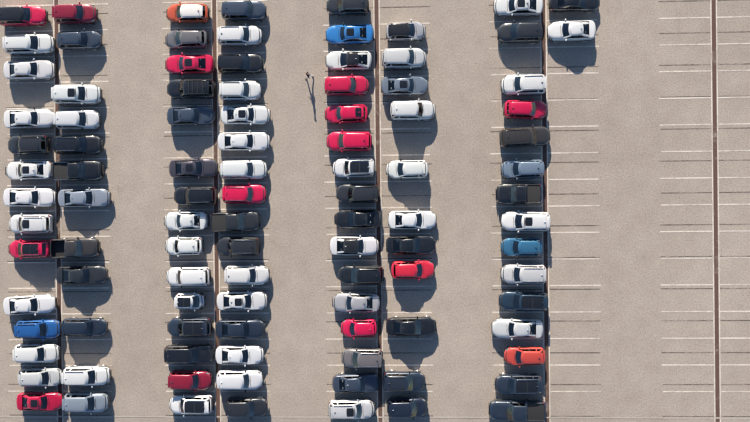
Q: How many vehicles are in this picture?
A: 101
